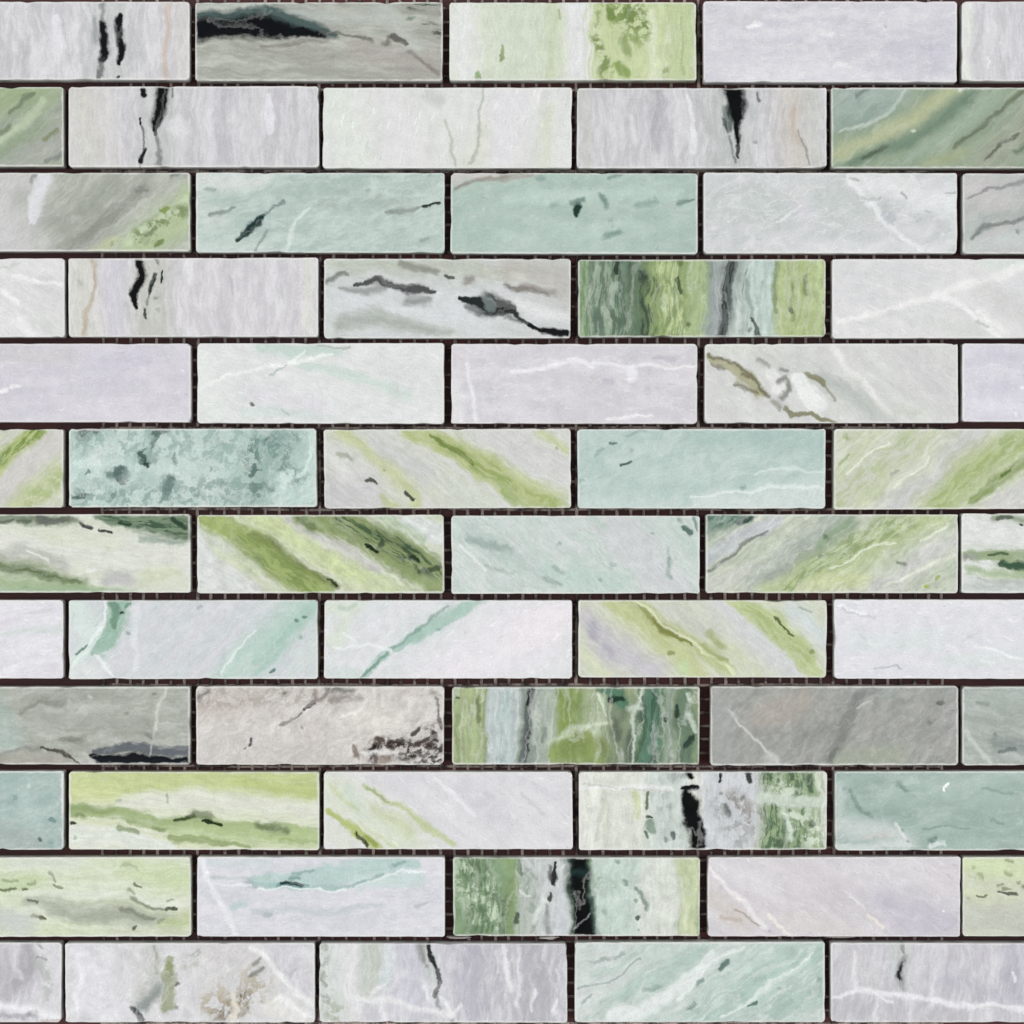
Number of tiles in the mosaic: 60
